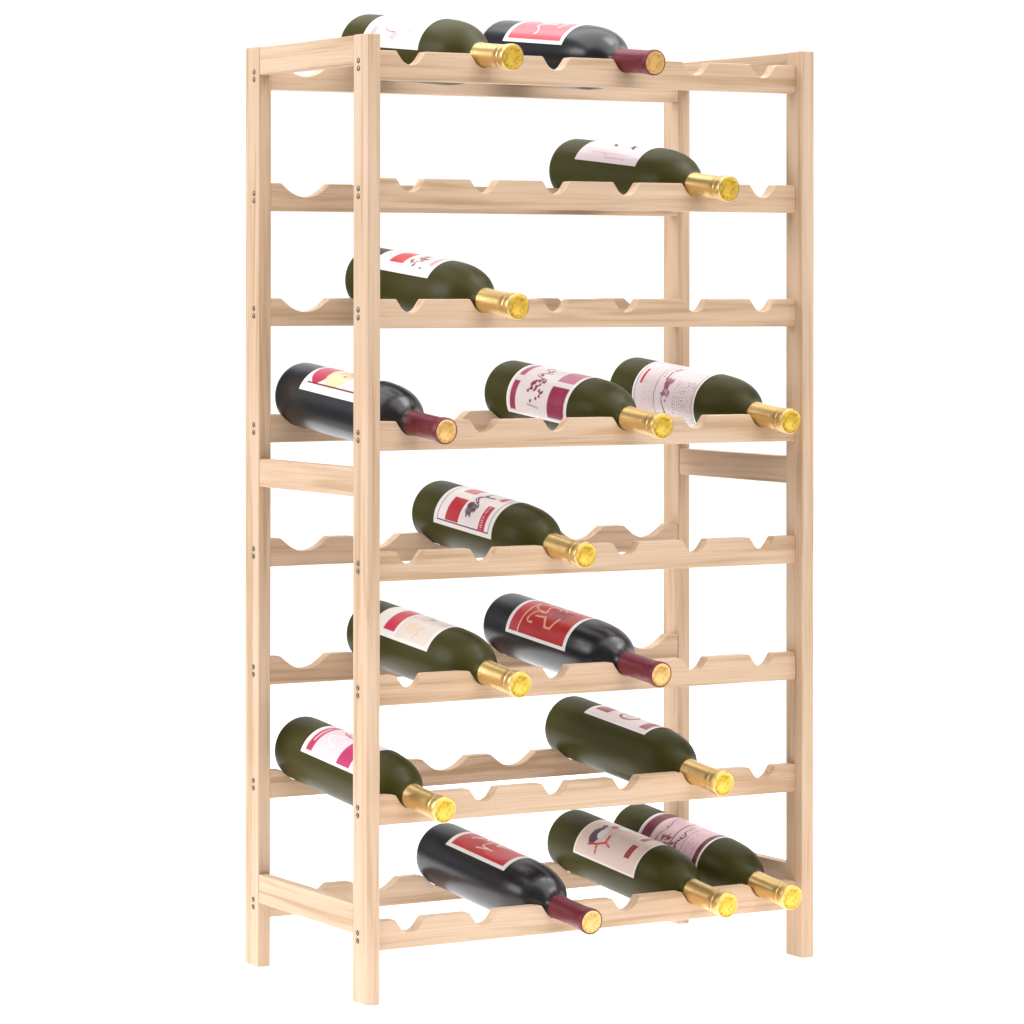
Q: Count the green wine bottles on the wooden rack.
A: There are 11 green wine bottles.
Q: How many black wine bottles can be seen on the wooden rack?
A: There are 4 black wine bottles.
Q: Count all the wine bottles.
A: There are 15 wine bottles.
